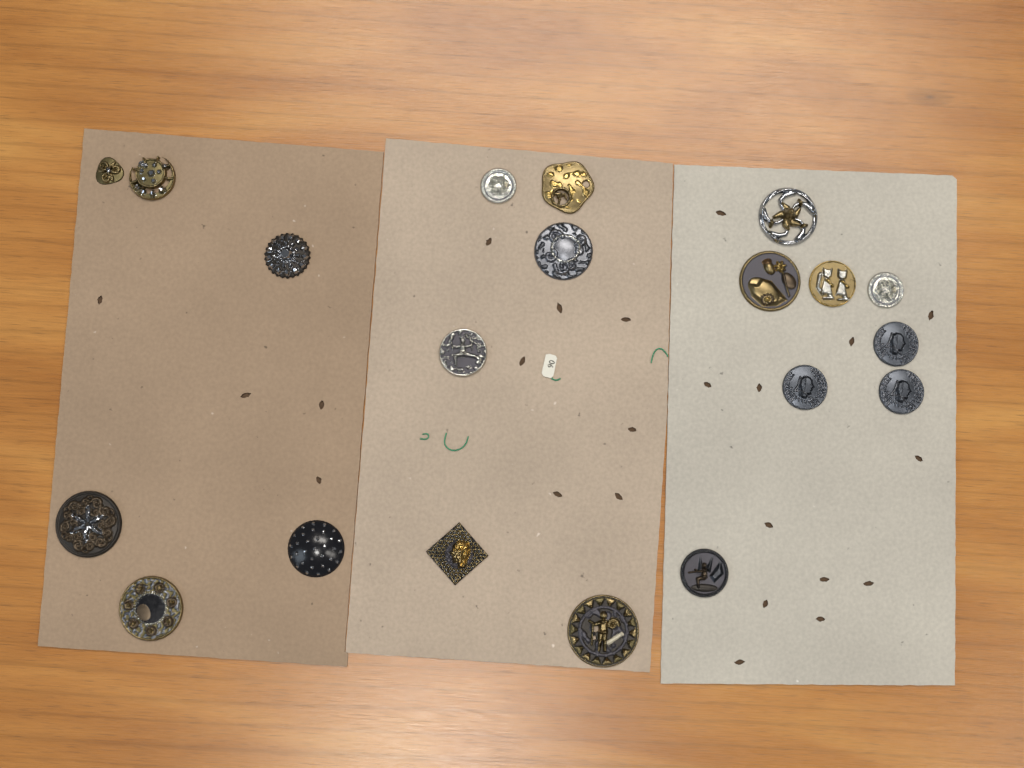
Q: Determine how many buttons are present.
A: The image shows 20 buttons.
